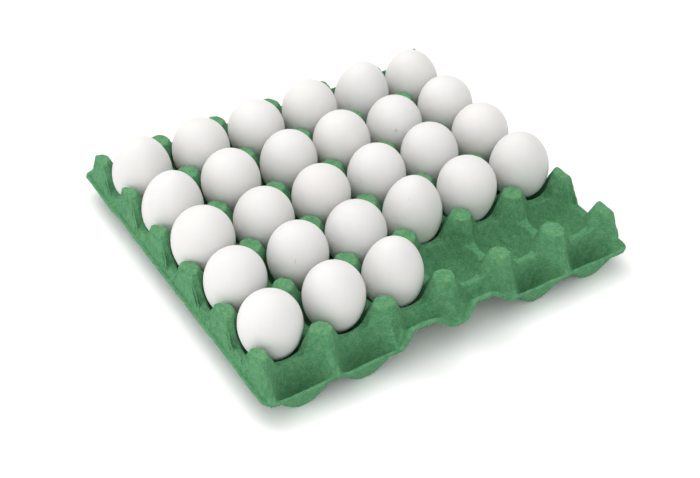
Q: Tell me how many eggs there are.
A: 27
